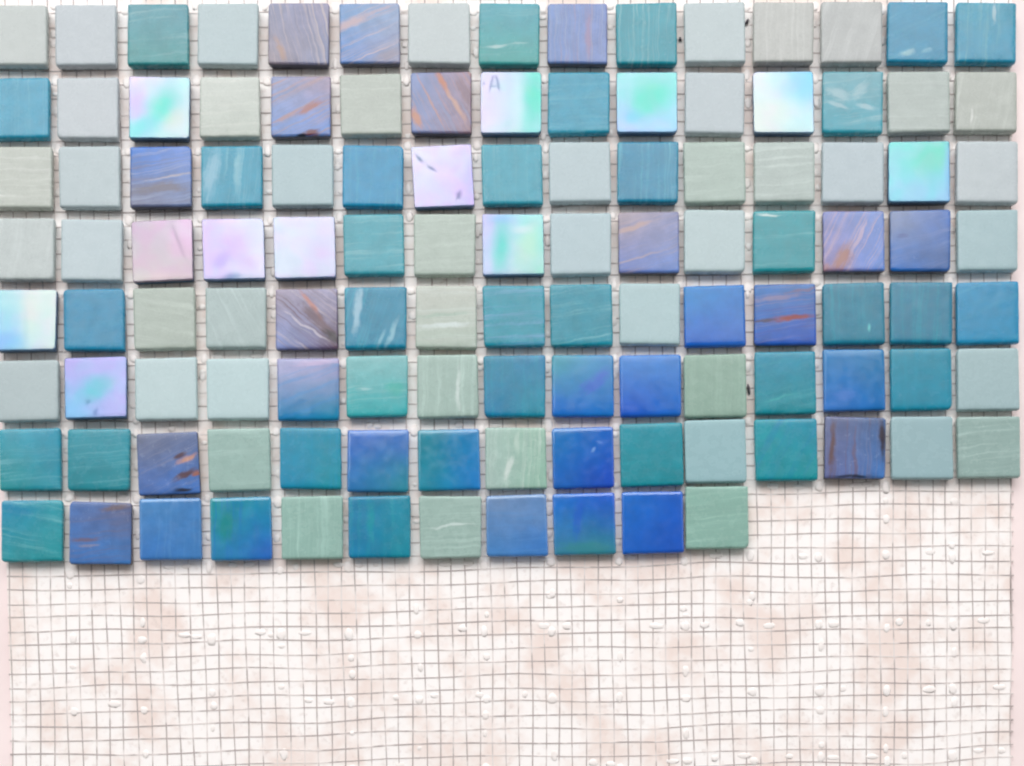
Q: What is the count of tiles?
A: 116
